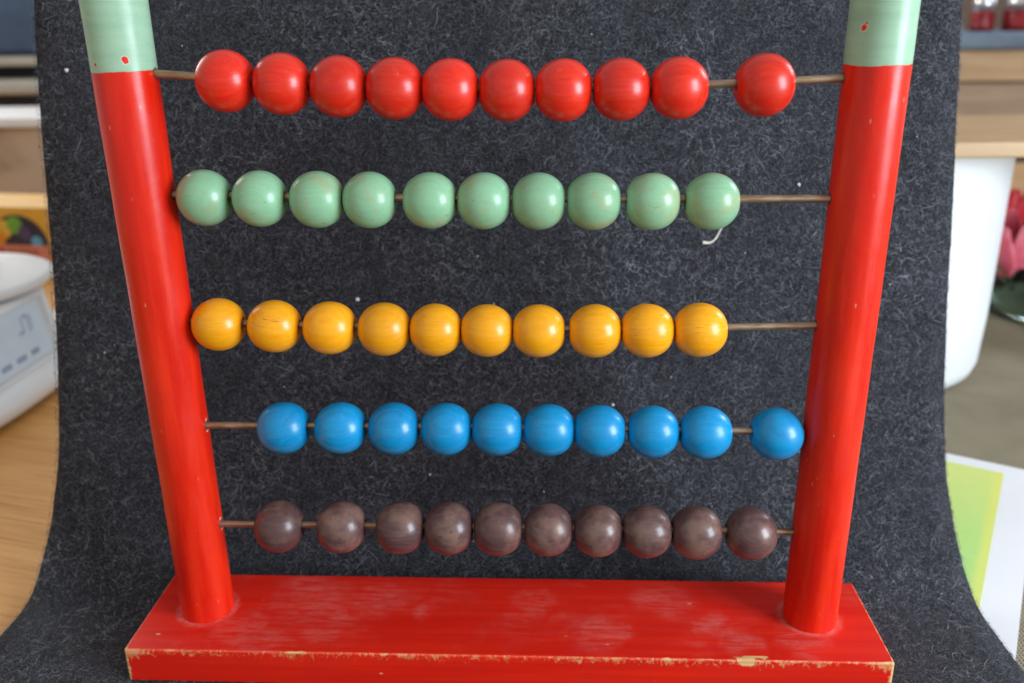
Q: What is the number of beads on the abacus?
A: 50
